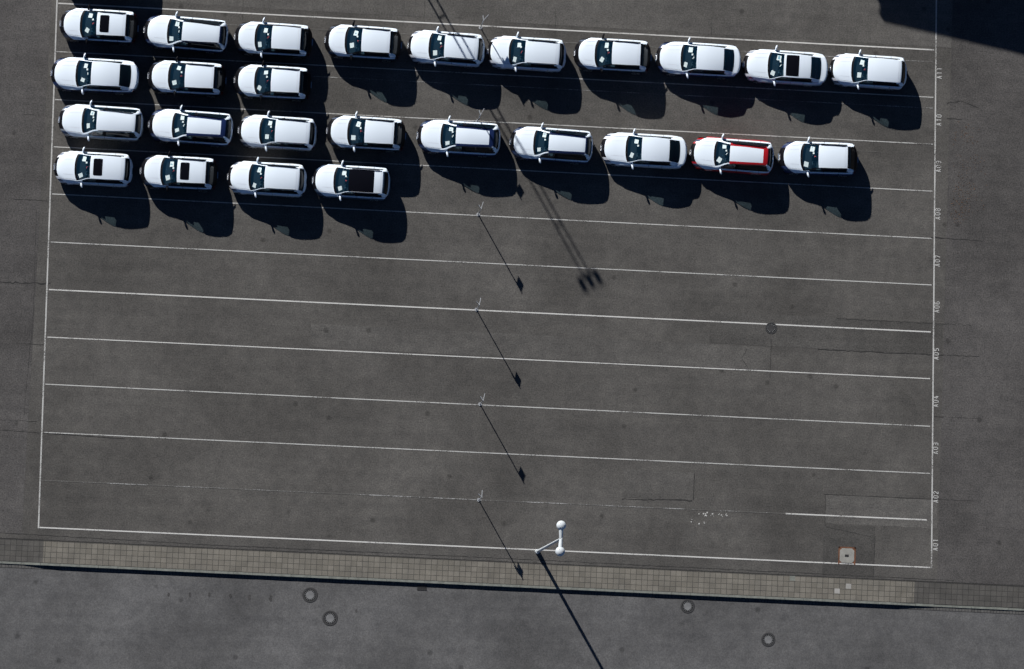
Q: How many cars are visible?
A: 26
